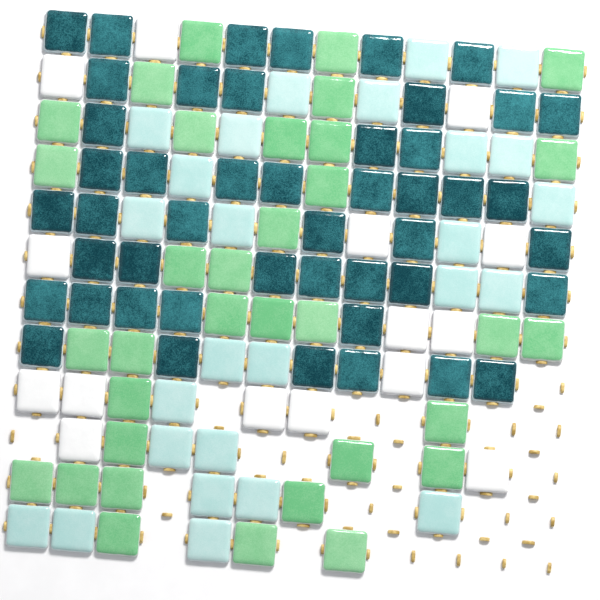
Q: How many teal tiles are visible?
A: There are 47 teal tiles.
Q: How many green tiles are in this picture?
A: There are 34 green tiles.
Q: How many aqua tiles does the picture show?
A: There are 26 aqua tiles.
